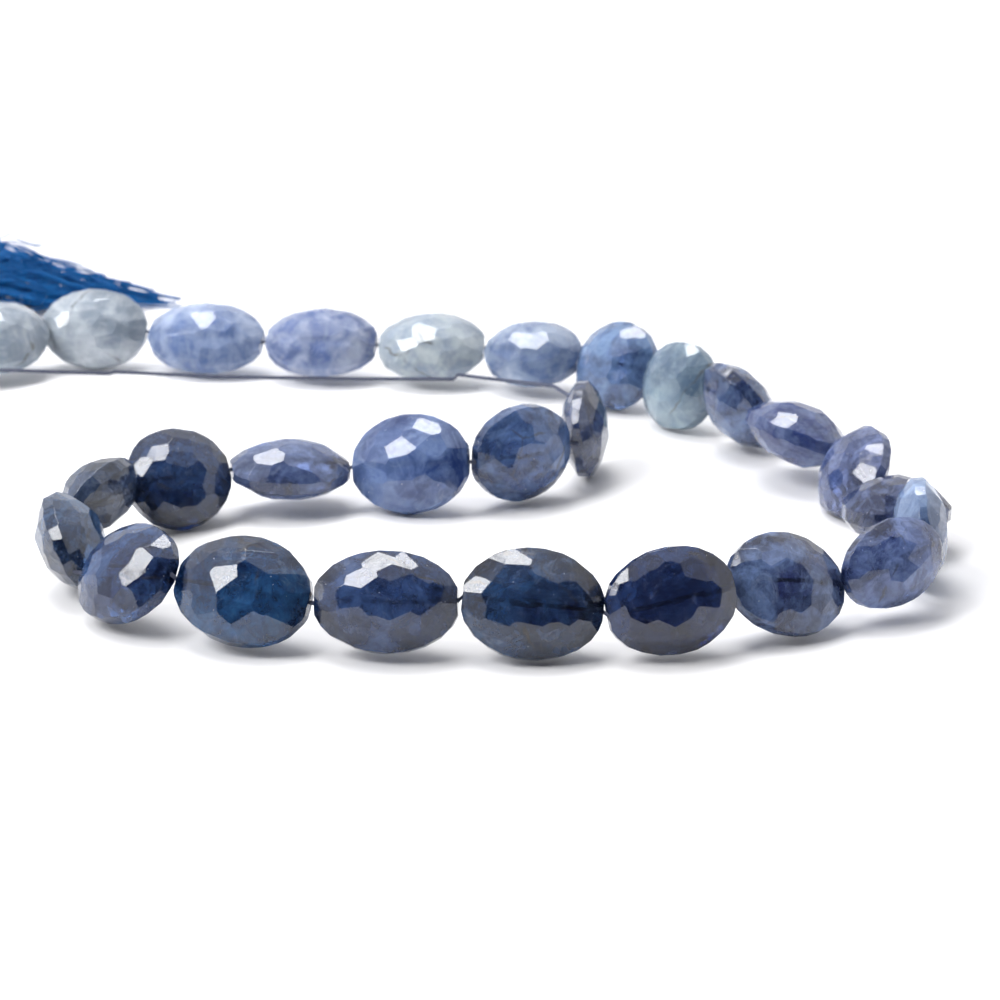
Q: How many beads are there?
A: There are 27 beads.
